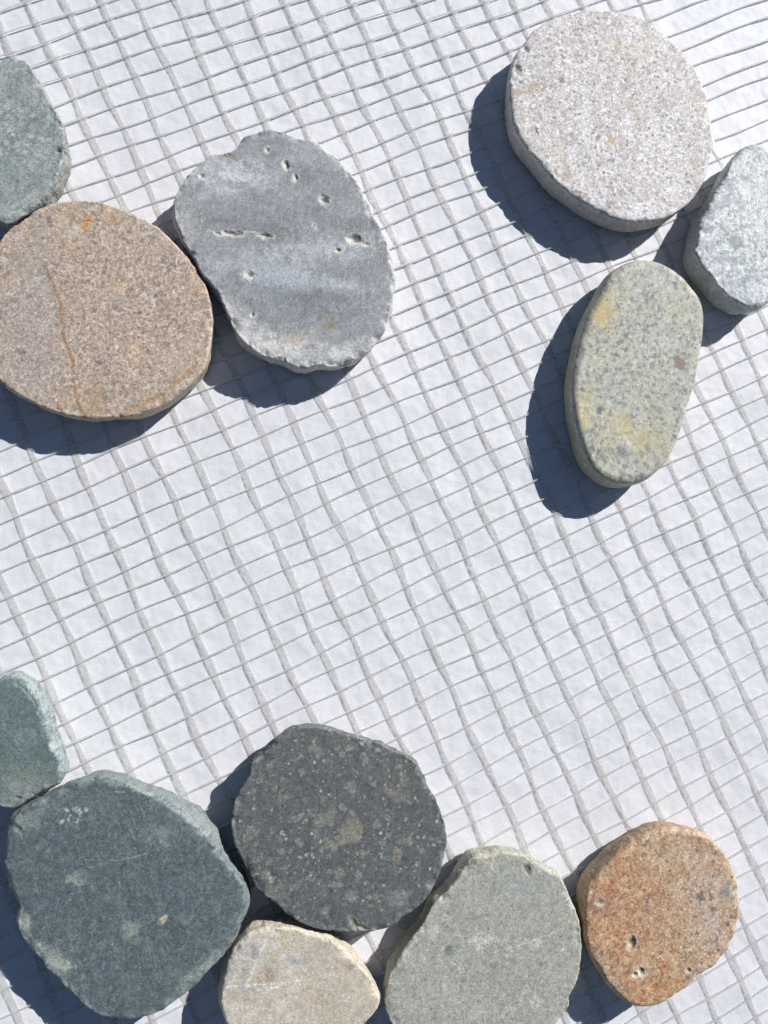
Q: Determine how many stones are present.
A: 12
